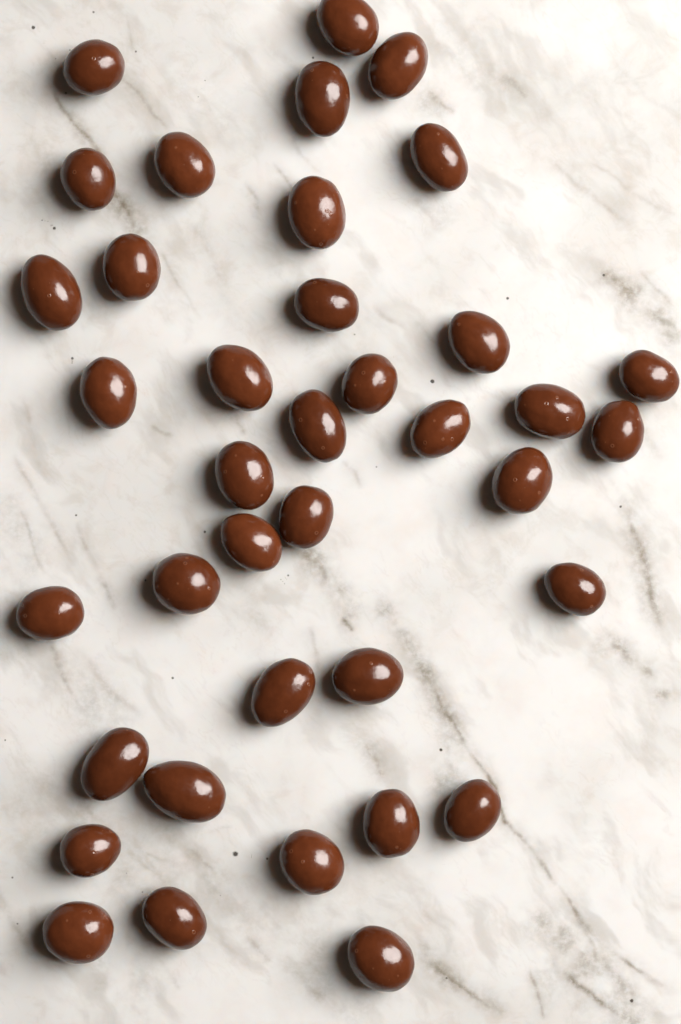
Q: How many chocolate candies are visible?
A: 38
